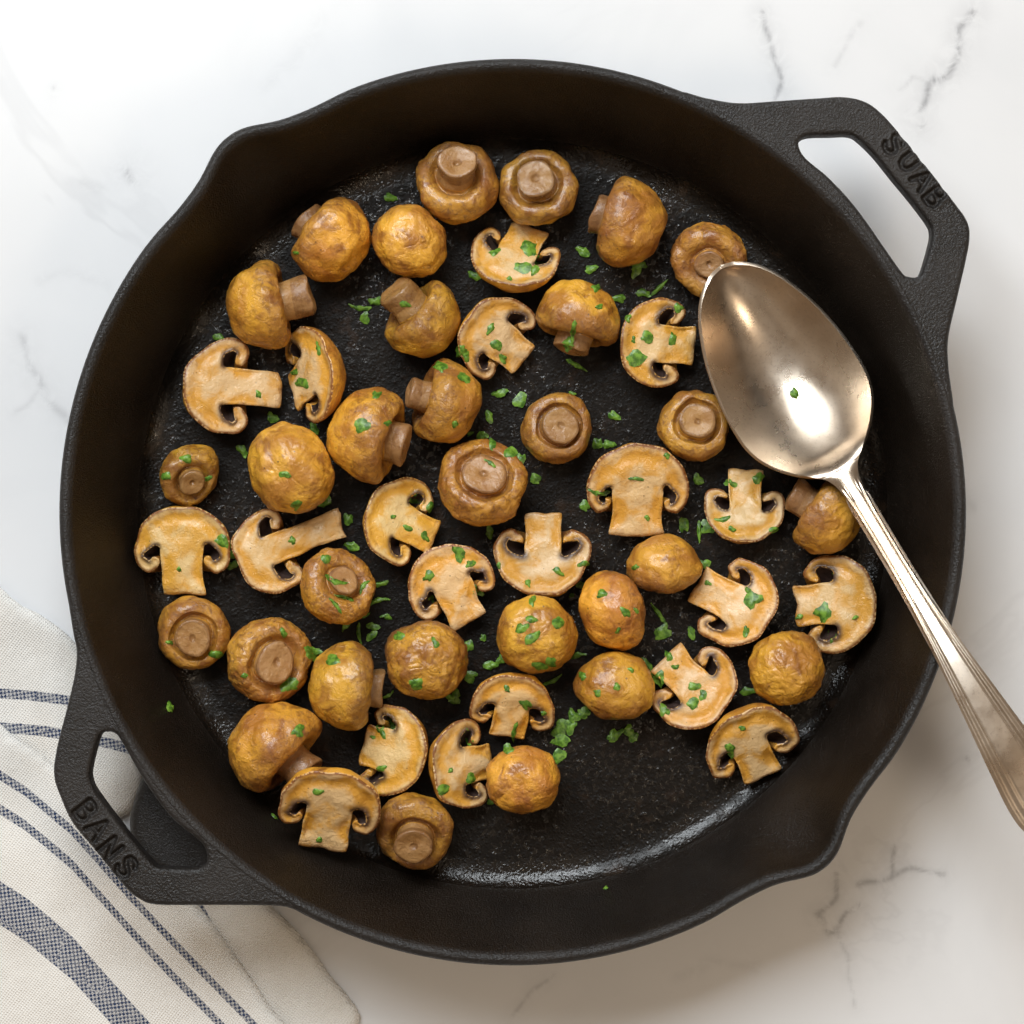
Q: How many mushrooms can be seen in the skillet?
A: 50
